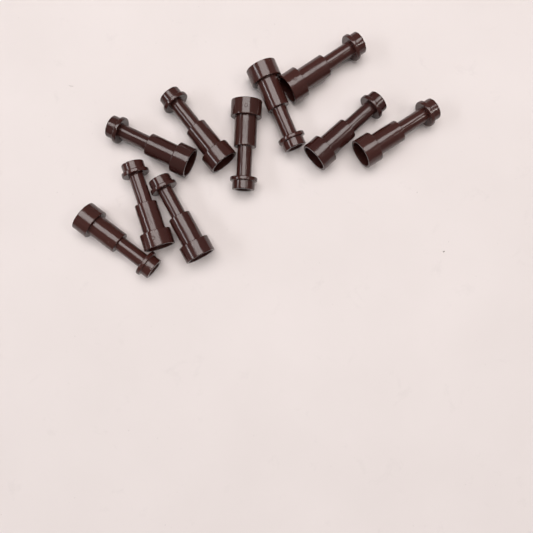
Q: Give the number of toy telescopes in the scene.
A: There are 10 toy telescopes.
